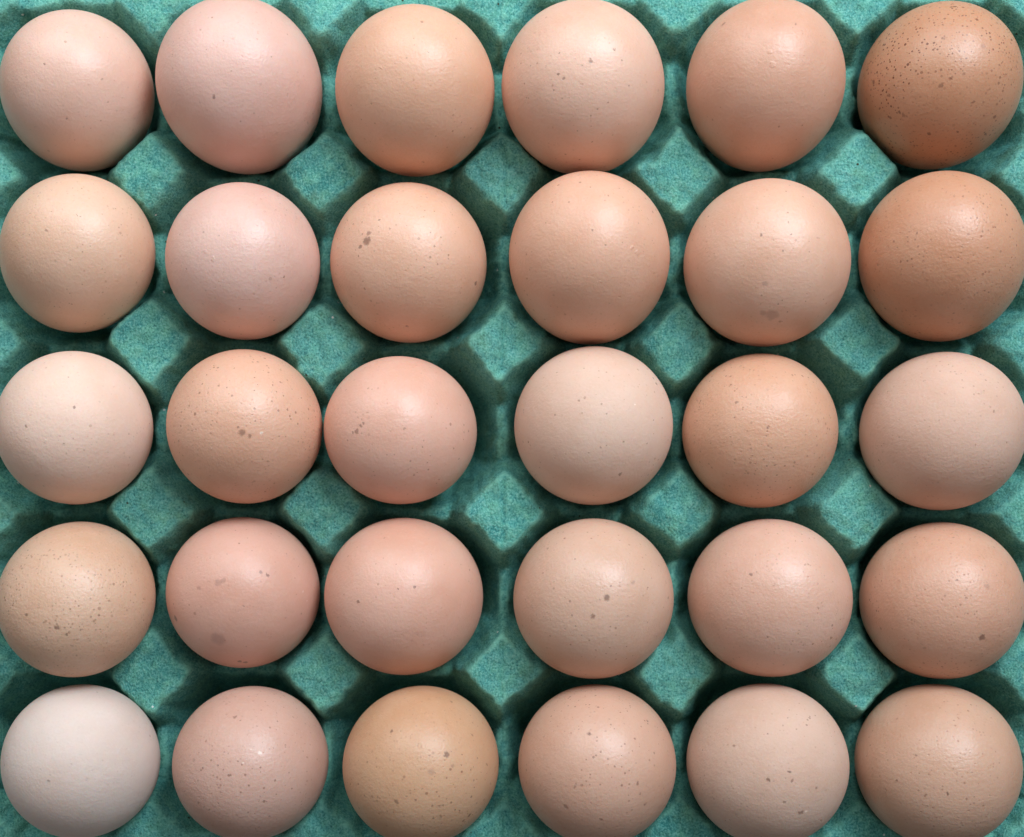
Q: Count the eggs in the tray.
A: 30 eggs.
